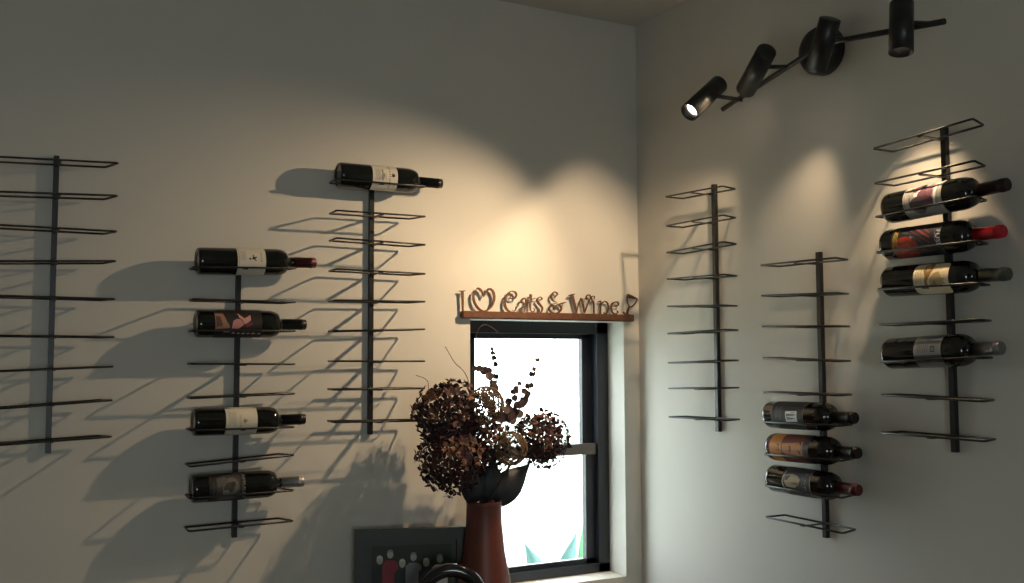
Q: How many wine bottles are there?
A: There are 12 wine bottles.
